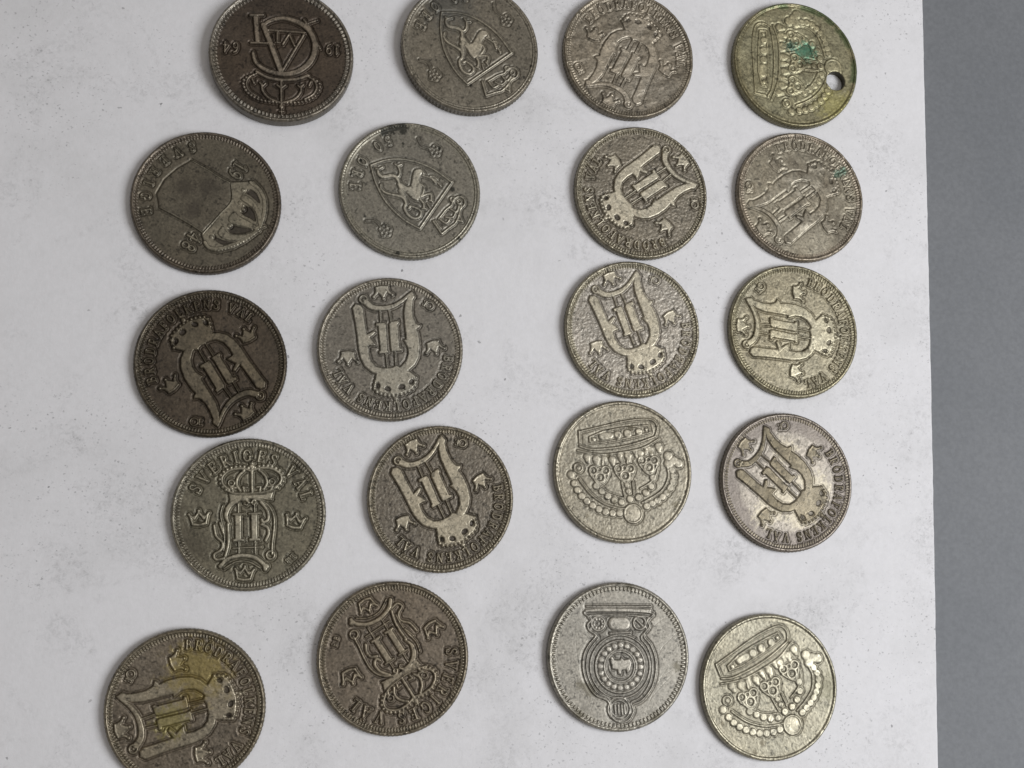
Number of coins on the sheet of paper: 20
